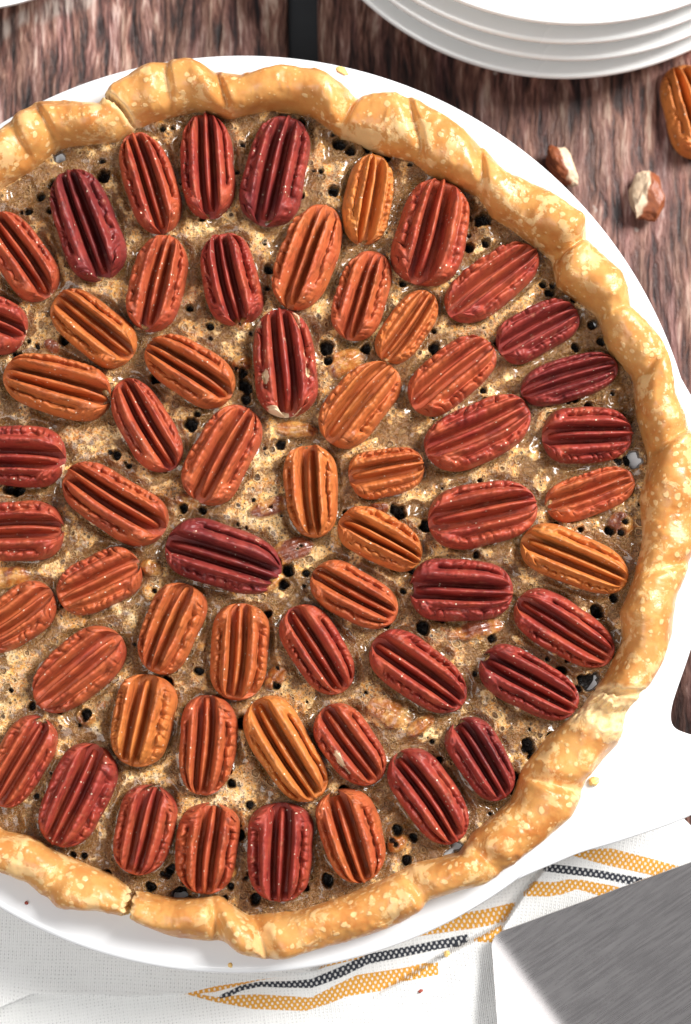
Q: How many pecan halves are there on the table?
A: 60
